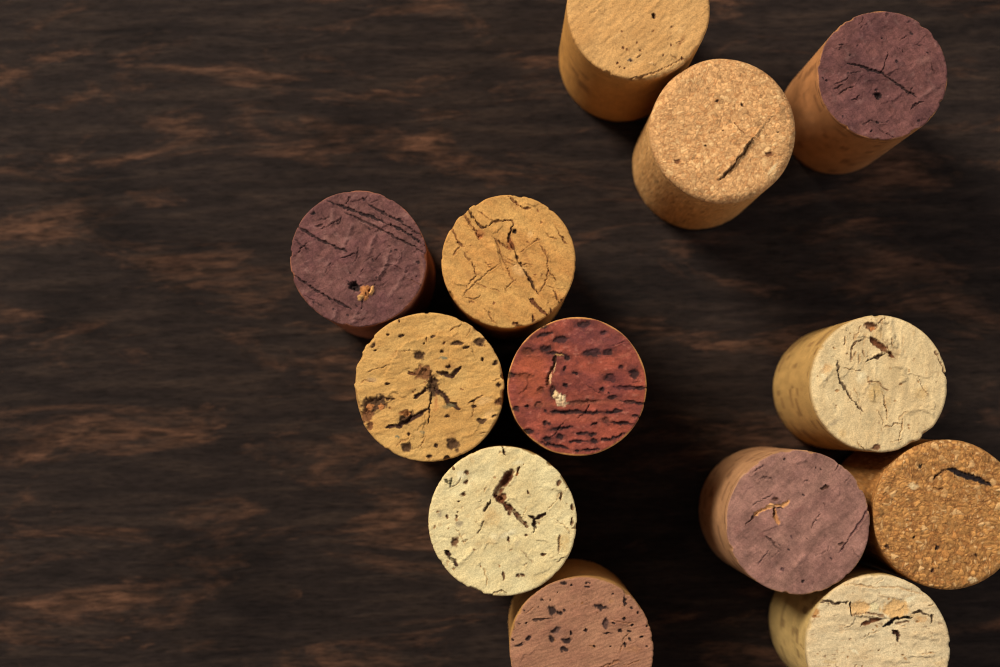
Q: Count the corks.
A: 13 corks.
